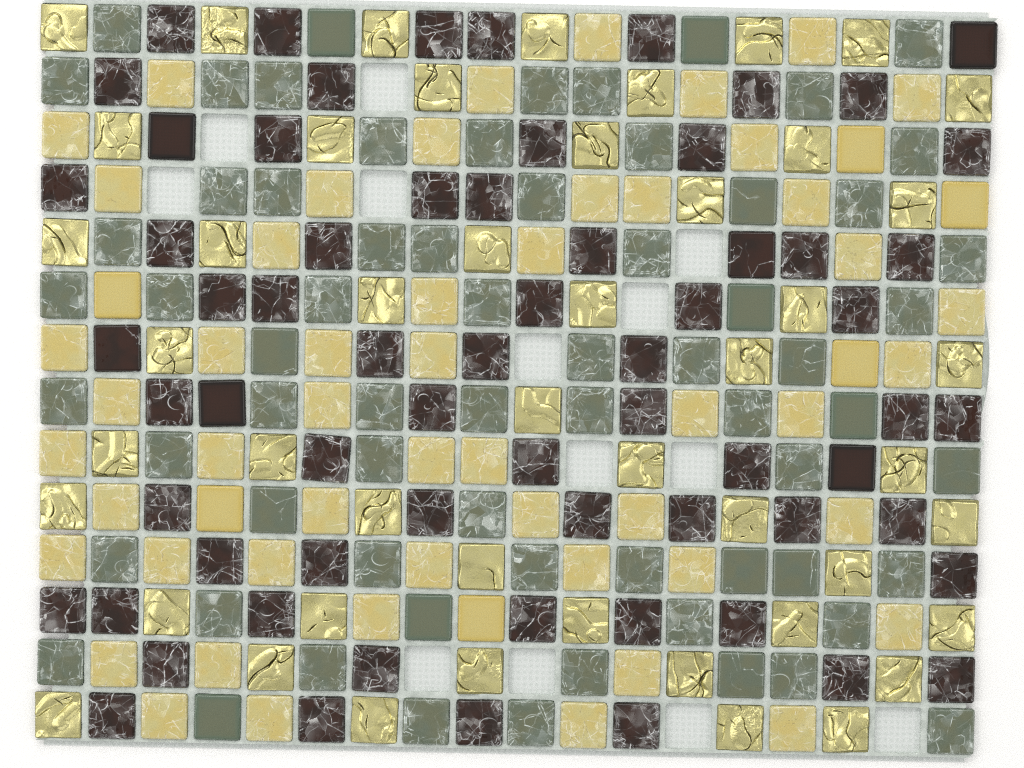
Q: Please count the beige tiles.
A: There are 58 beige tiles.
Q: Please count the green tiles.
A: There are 67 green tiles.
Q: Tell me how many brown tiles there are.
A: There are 66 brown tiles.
